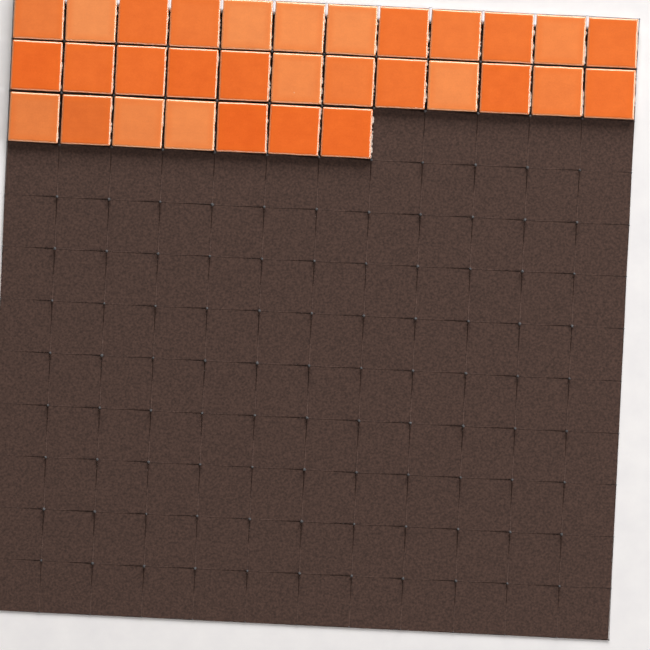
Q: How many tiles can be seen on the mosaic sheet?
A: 31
